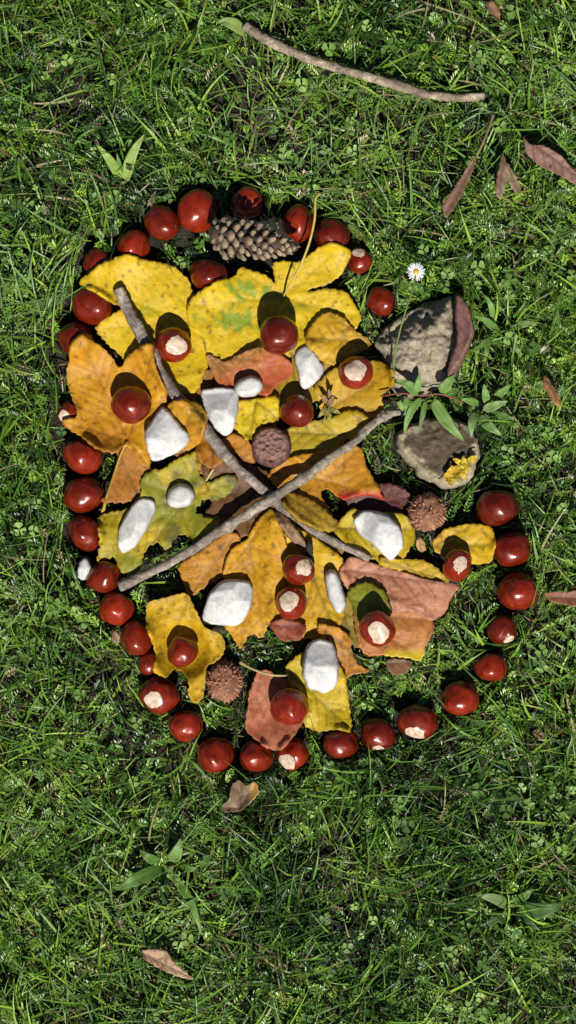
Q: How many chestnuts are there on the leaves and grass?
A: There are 45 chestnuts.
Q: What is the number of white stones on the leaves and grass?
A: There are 11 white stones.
